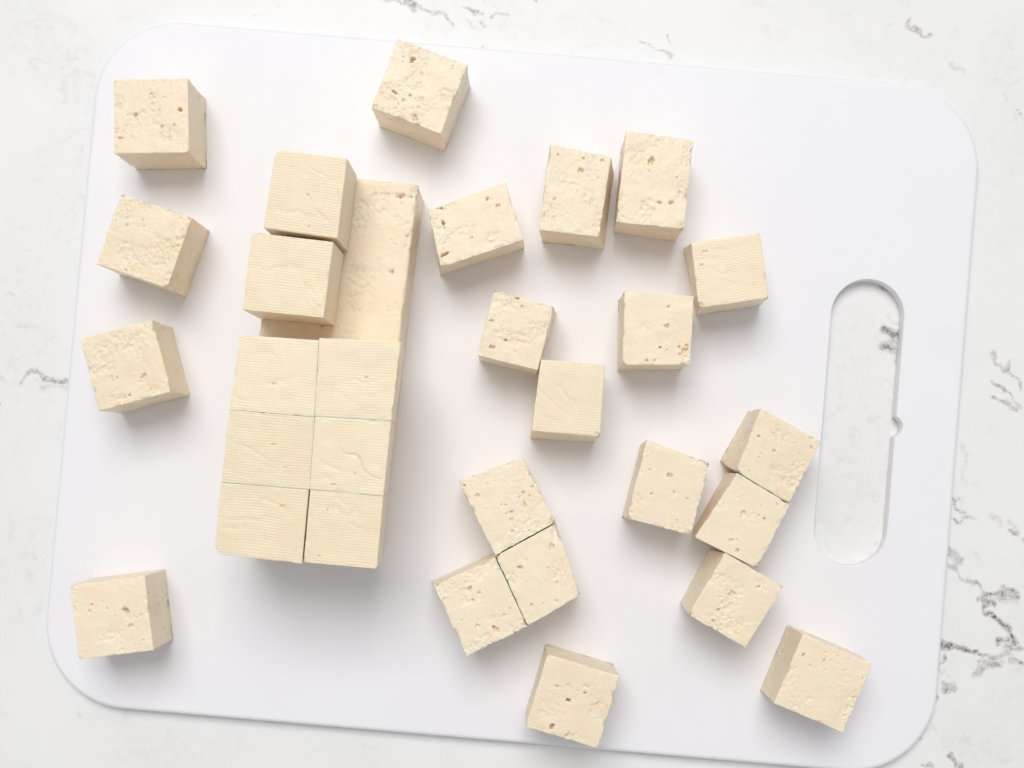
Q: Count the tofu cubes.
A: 29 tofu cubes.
